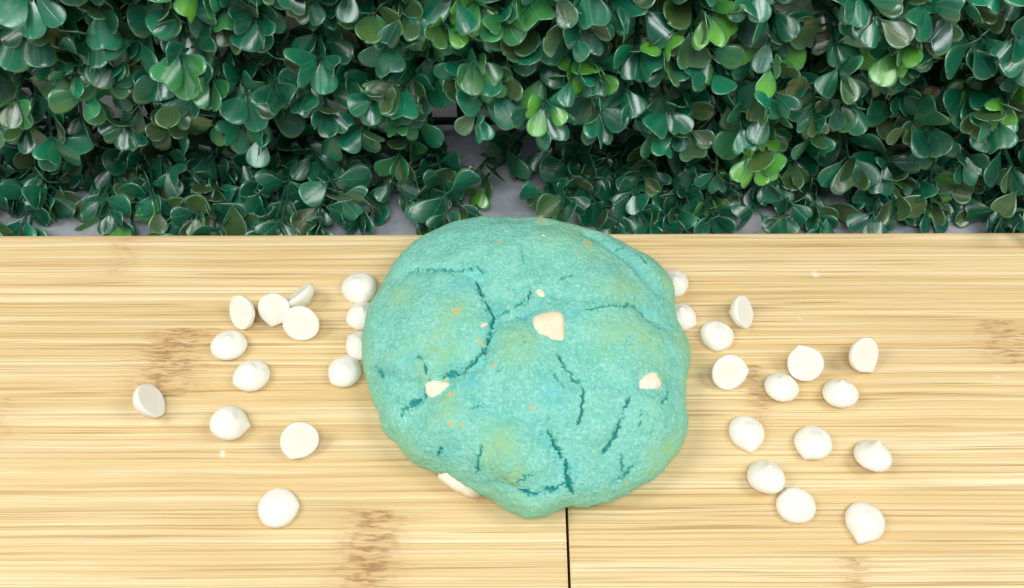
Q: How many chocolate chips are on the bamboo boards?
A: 29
